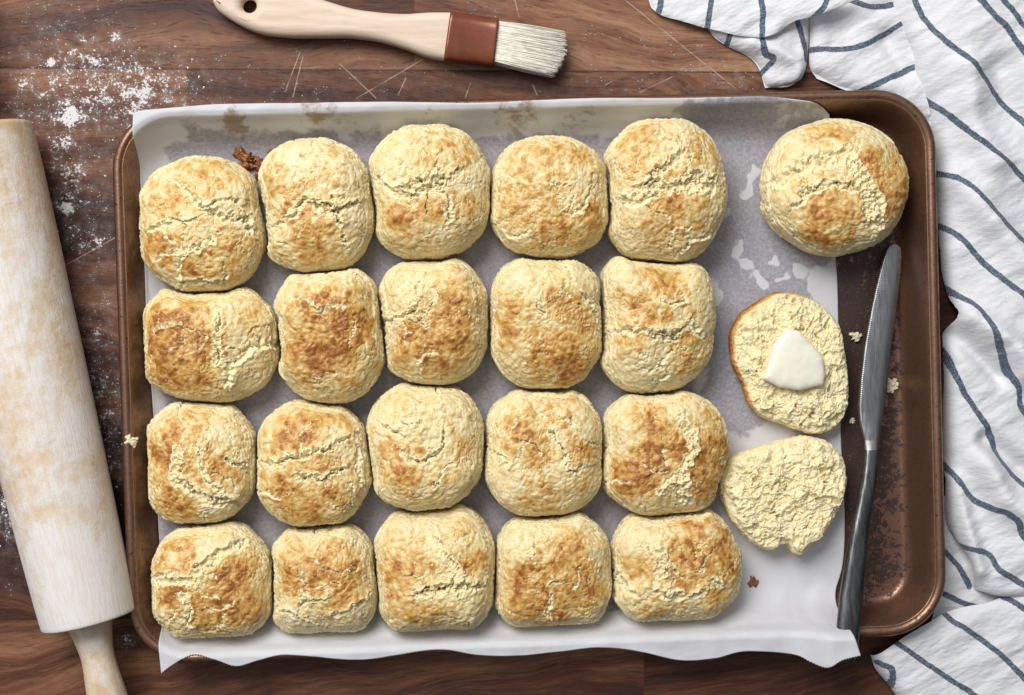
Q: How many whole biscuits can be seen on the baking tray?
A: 21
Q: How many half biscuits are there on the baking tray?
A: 2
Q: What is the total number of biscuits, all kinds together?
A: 23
